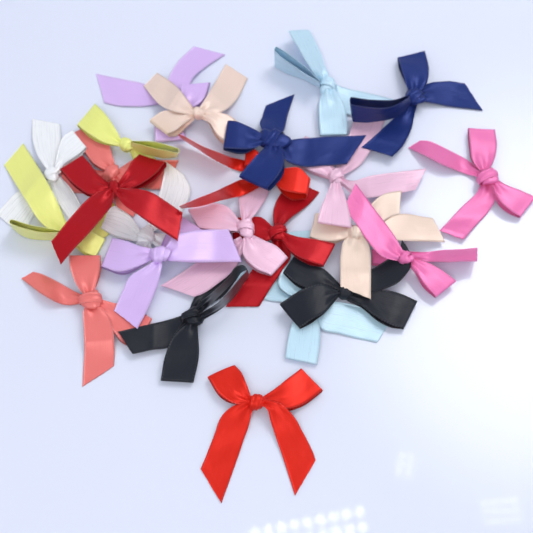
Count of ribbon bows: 24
